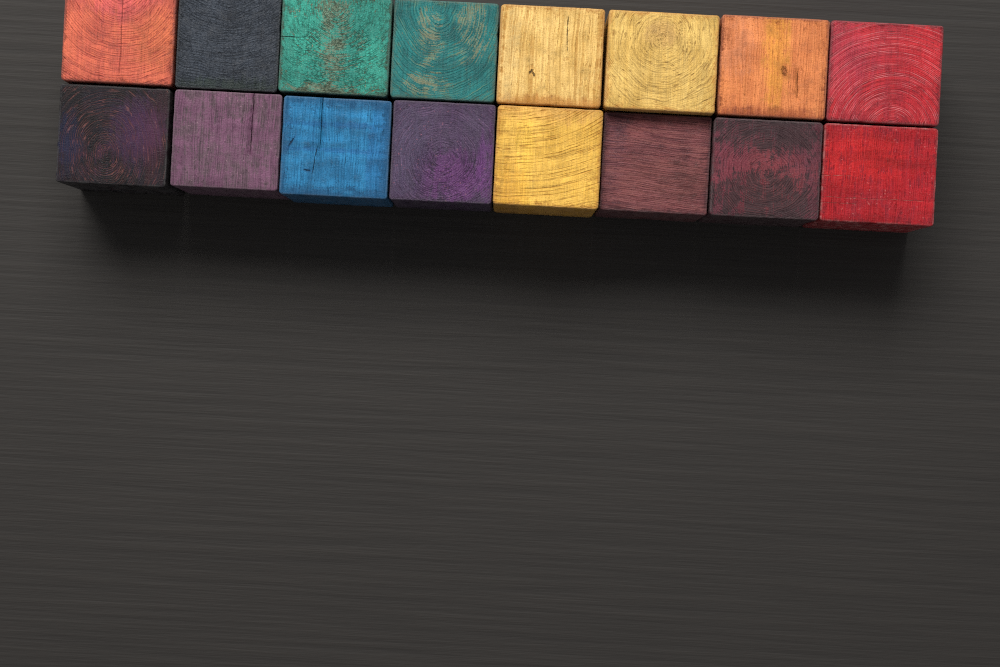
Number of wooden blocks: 16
